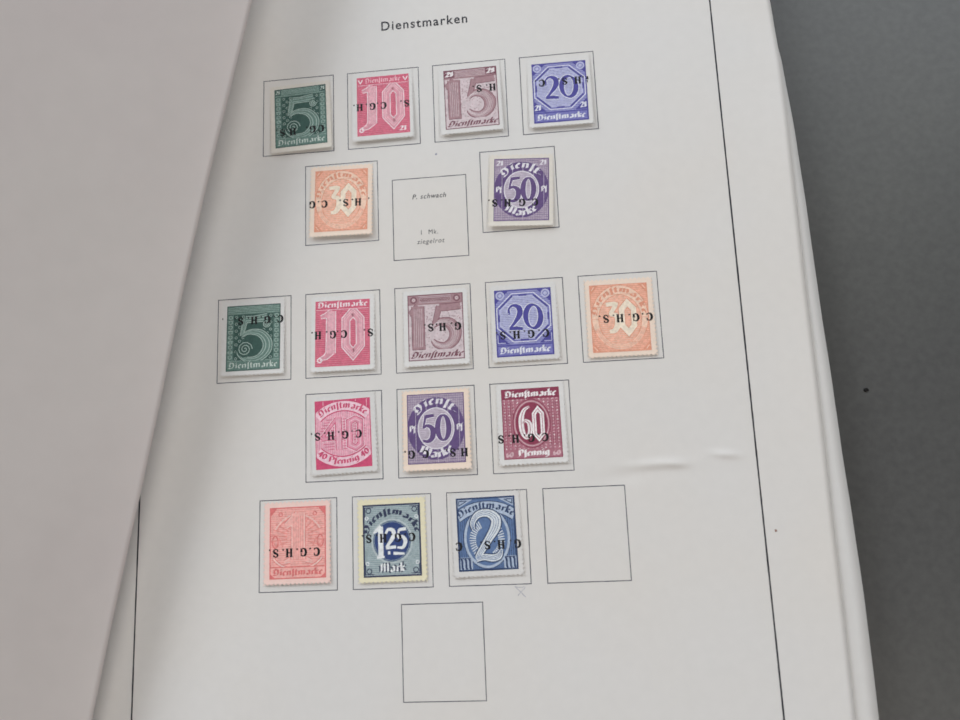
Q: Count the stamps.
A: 17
